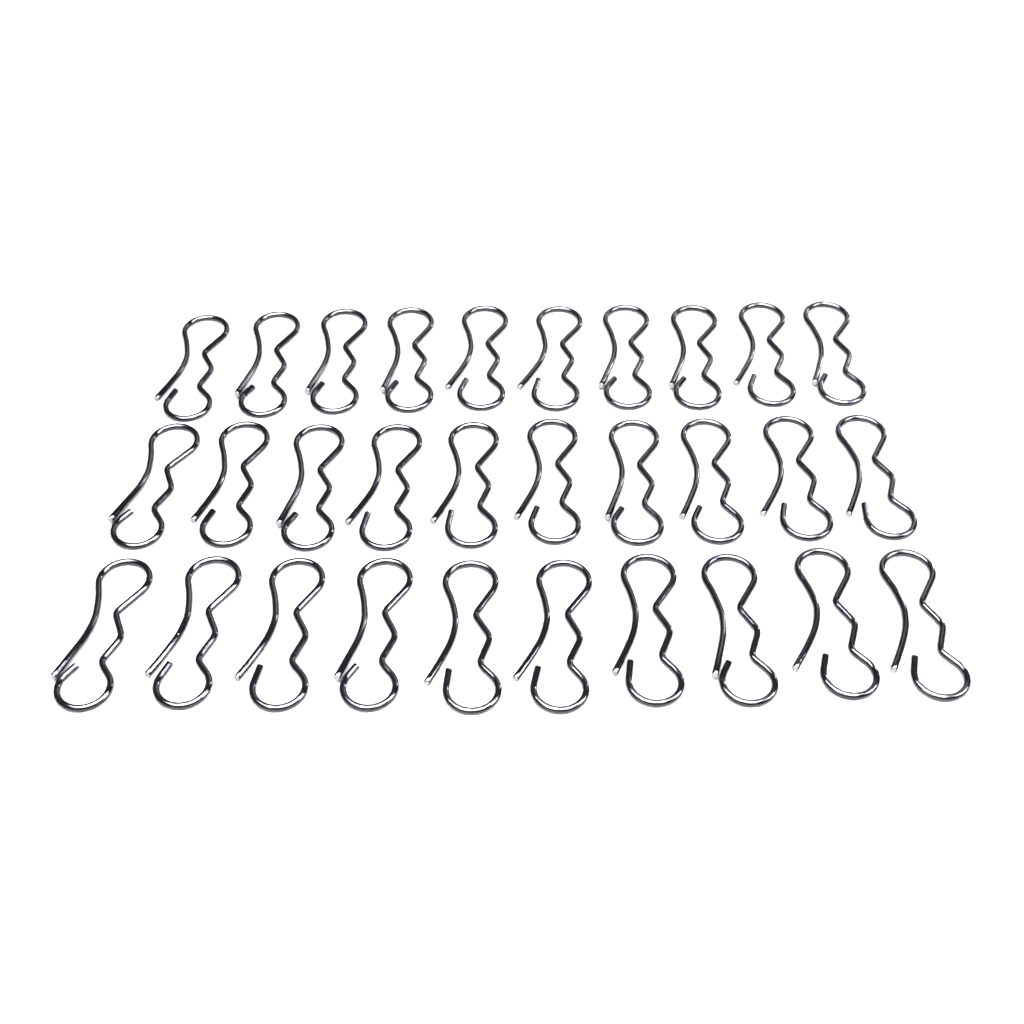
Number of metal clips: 30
